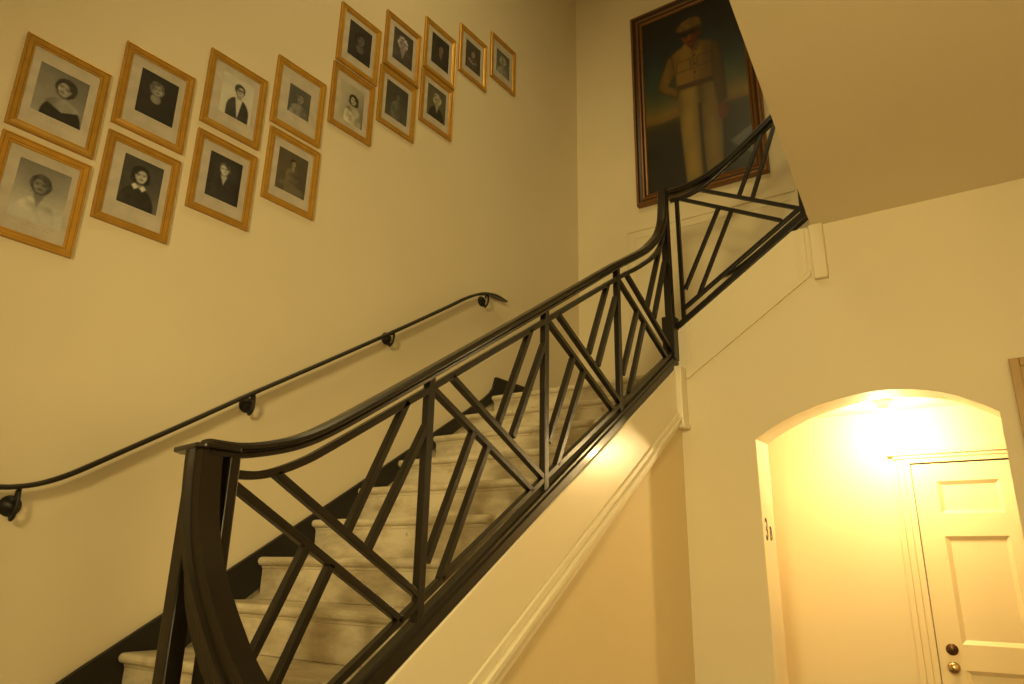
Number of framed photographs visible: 16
